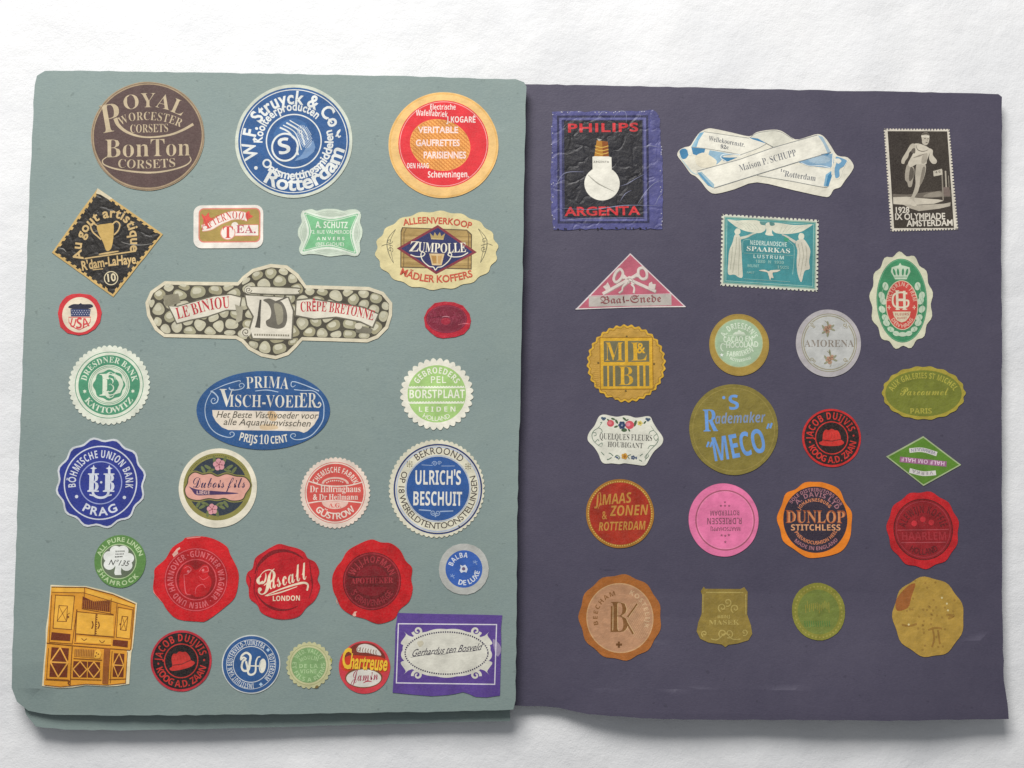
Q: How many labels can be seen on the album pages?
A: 50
